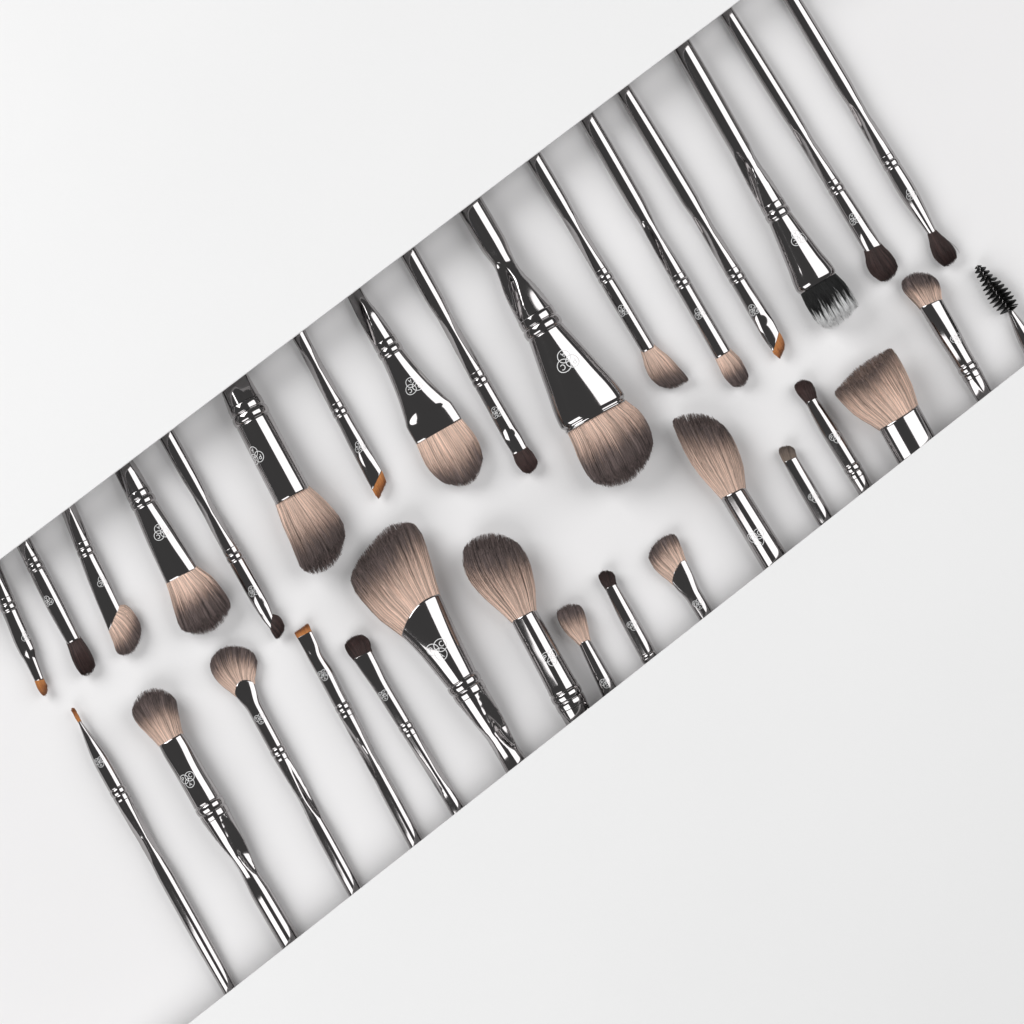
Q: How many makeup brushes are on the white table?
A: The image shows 32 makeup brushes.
